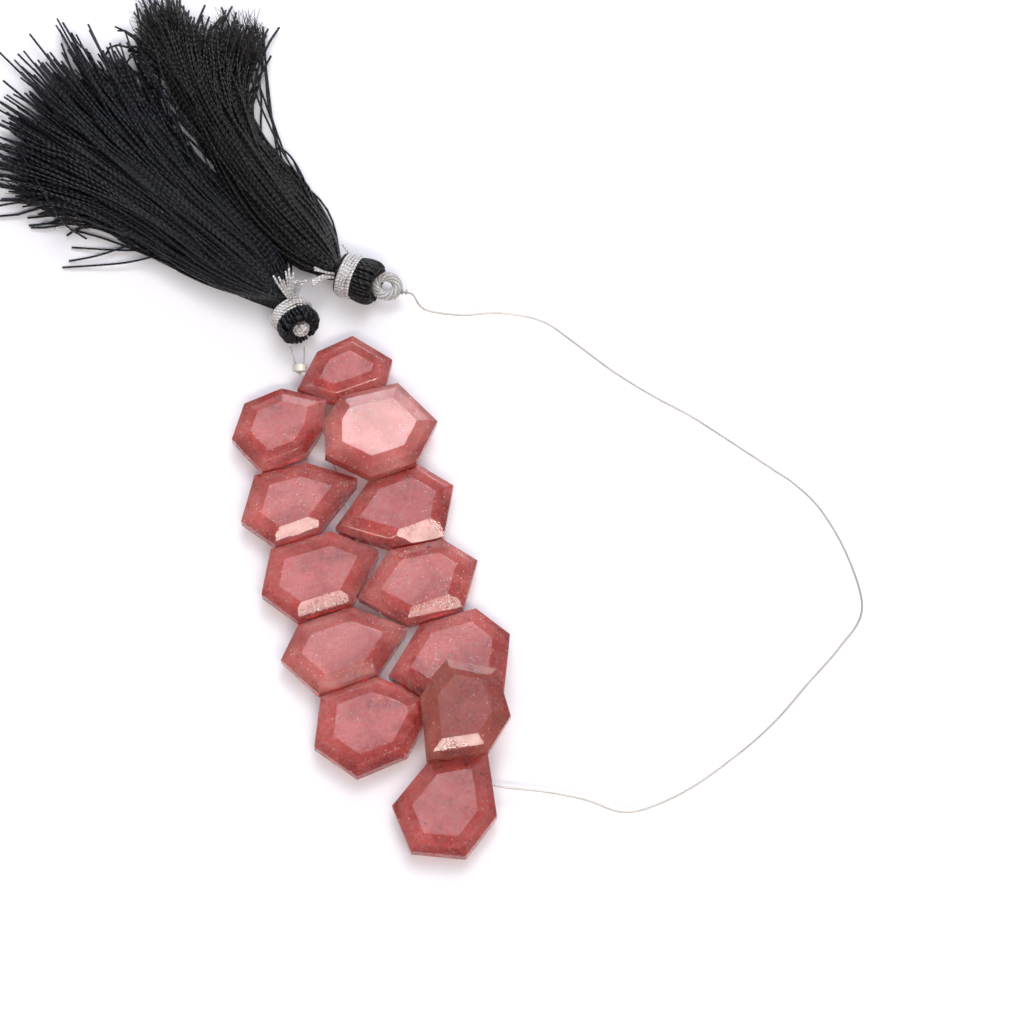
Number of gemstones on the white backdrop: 12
